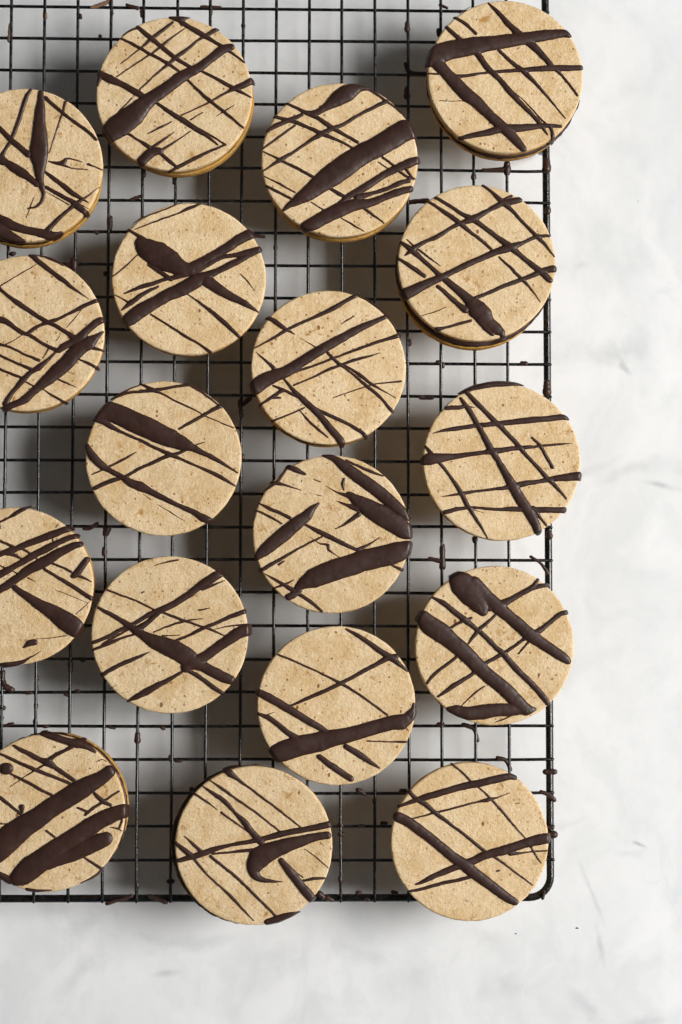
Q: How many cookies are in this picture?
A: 18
